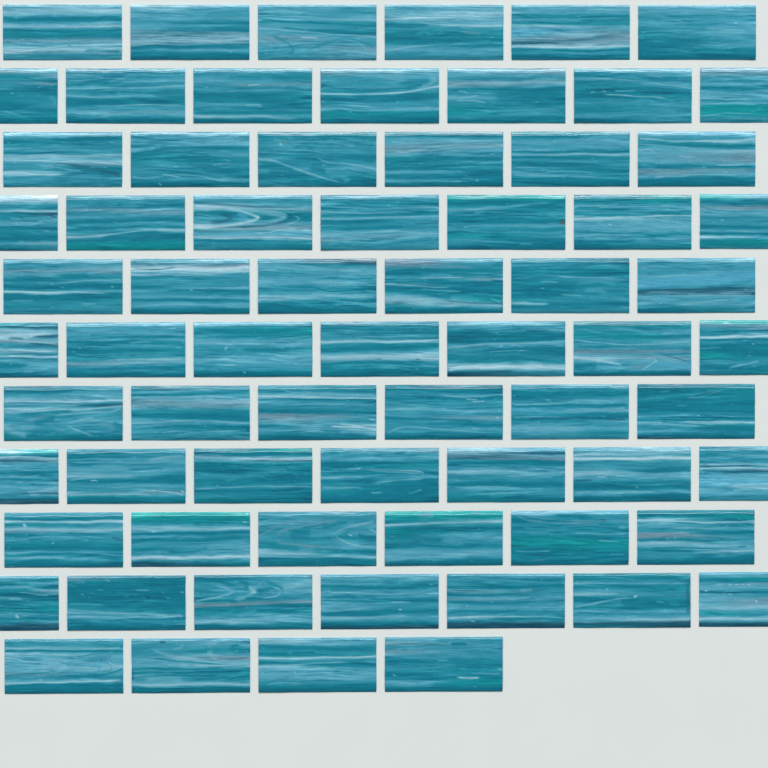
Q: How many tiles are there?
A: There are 69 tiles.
